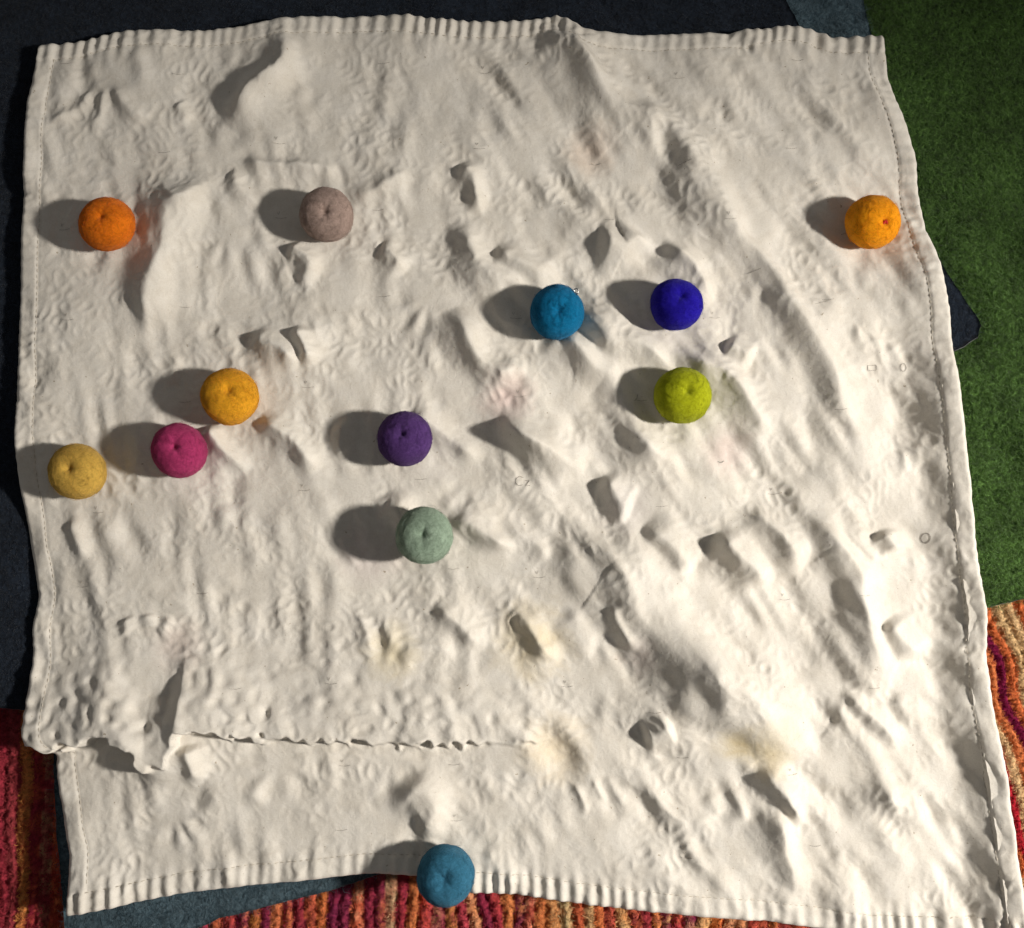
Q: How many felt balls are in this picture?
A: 12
